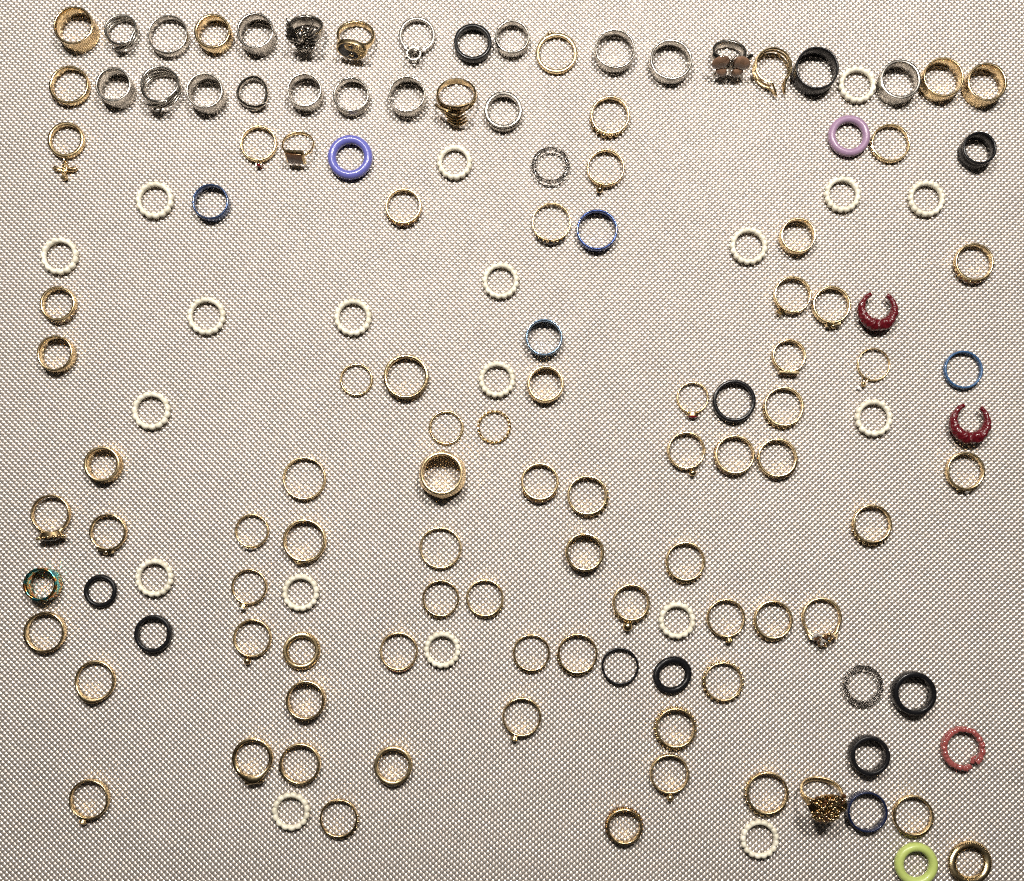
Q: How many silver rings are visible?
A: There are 18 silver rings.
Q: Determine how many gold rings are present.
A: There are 78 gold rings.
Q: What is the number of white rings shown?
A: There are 19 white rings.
